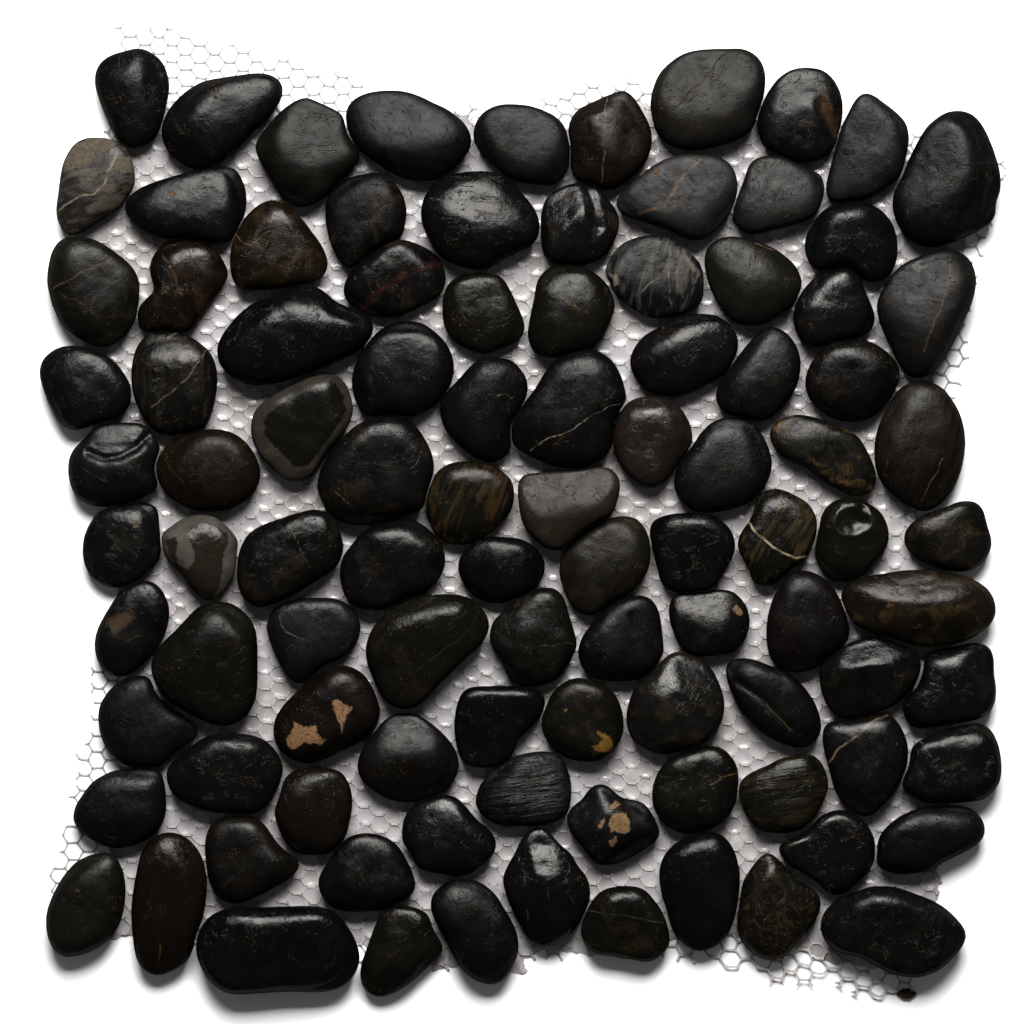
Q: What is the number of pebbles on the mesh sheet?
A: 99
